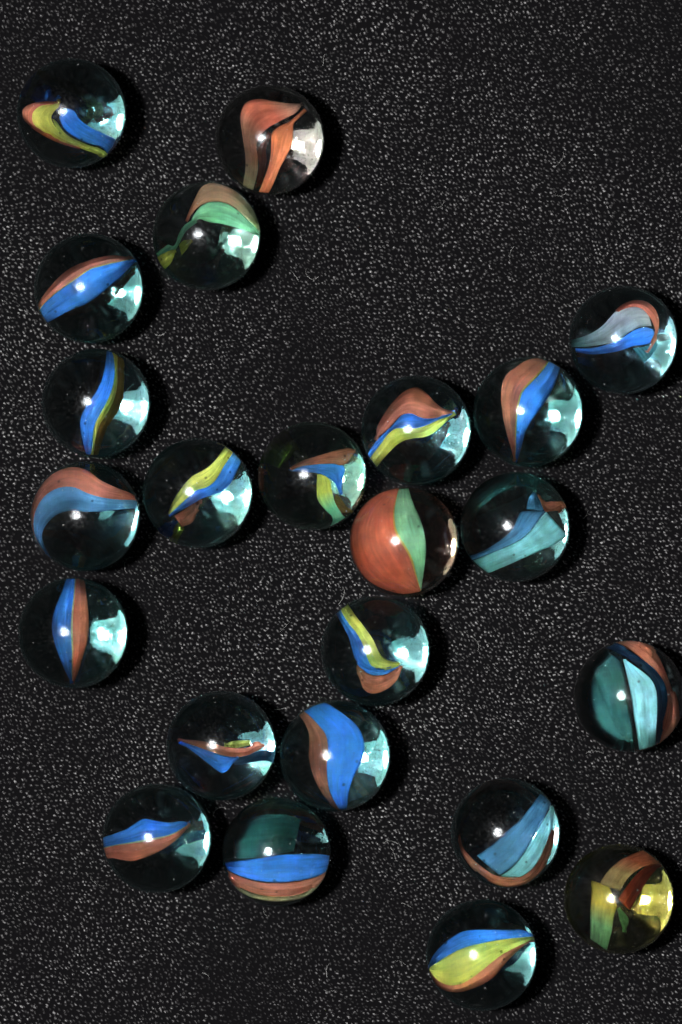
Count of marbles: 23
